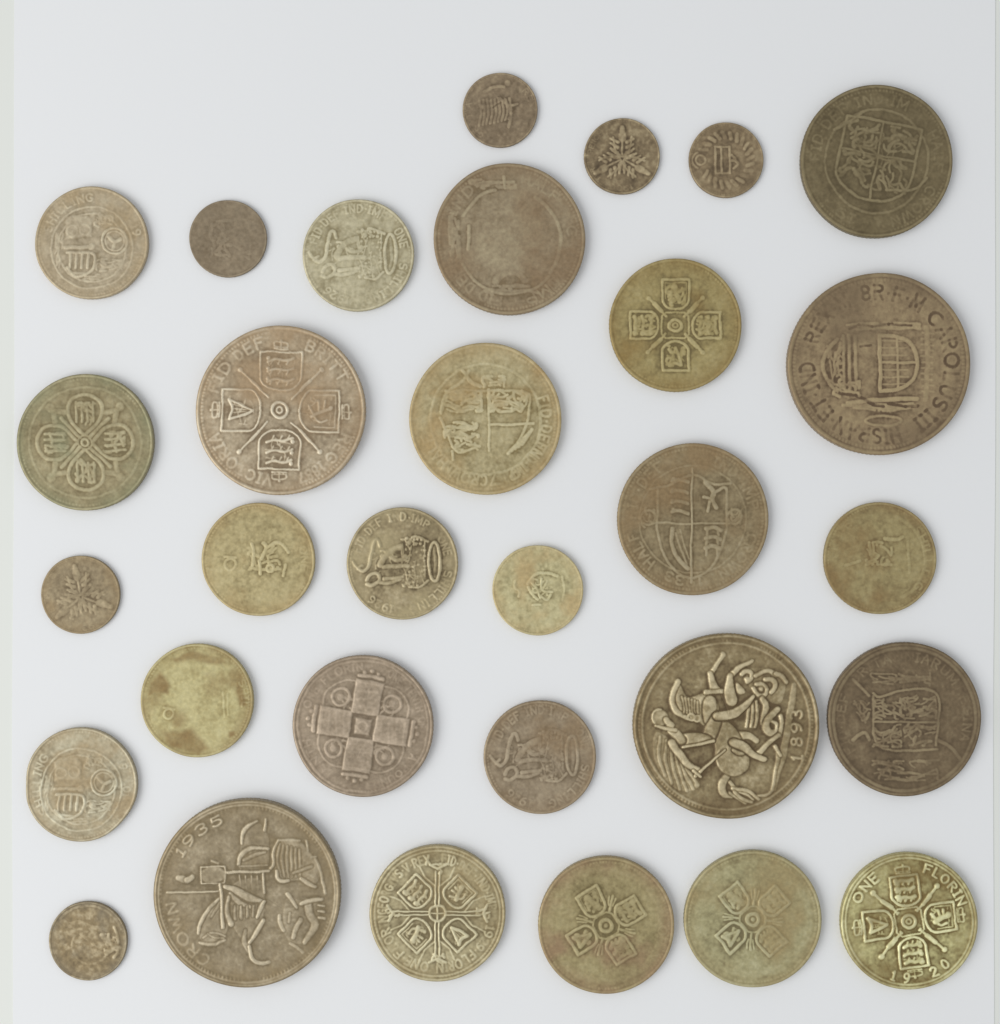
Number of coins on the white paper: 31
